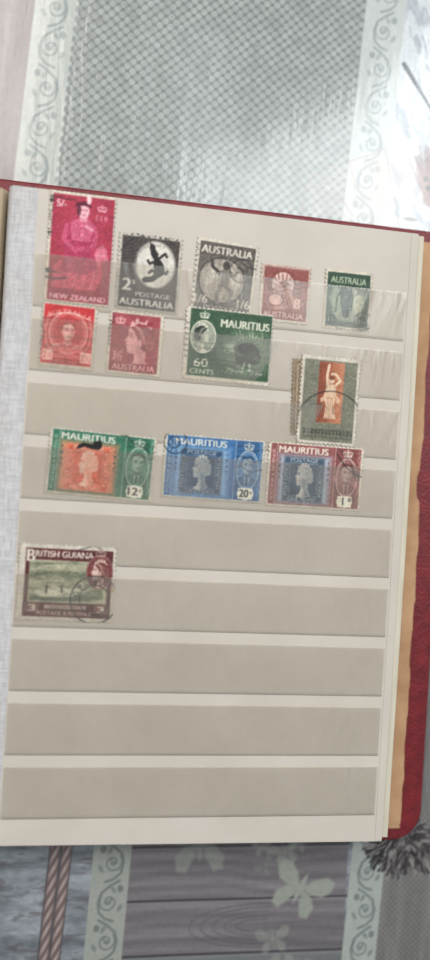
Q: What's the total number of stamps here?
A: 14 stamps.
